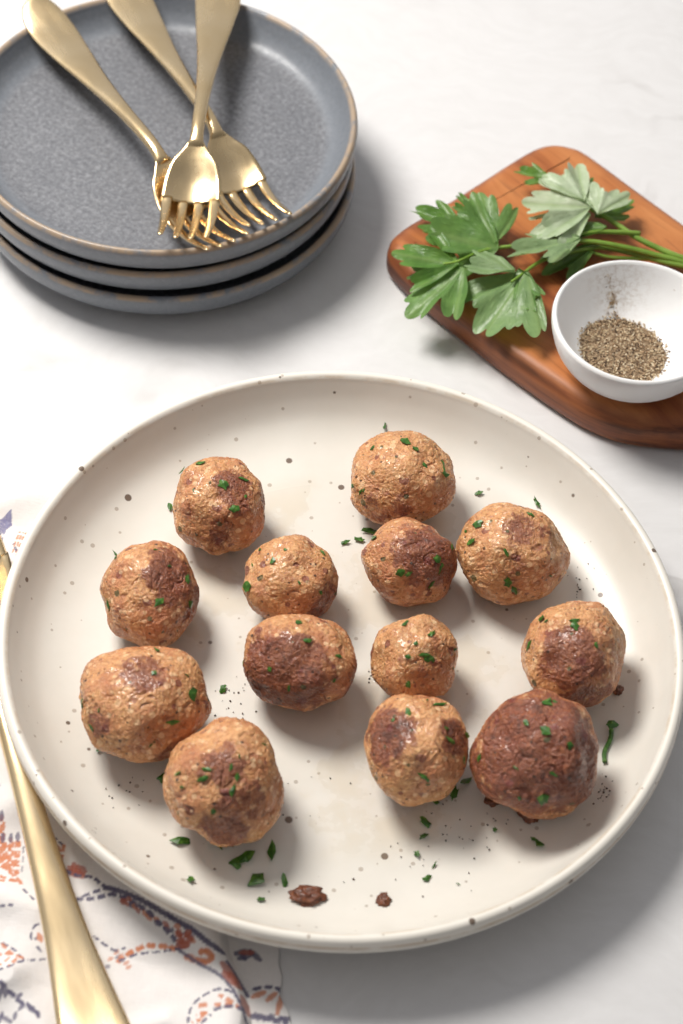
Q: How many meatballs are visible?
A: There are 13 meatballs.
